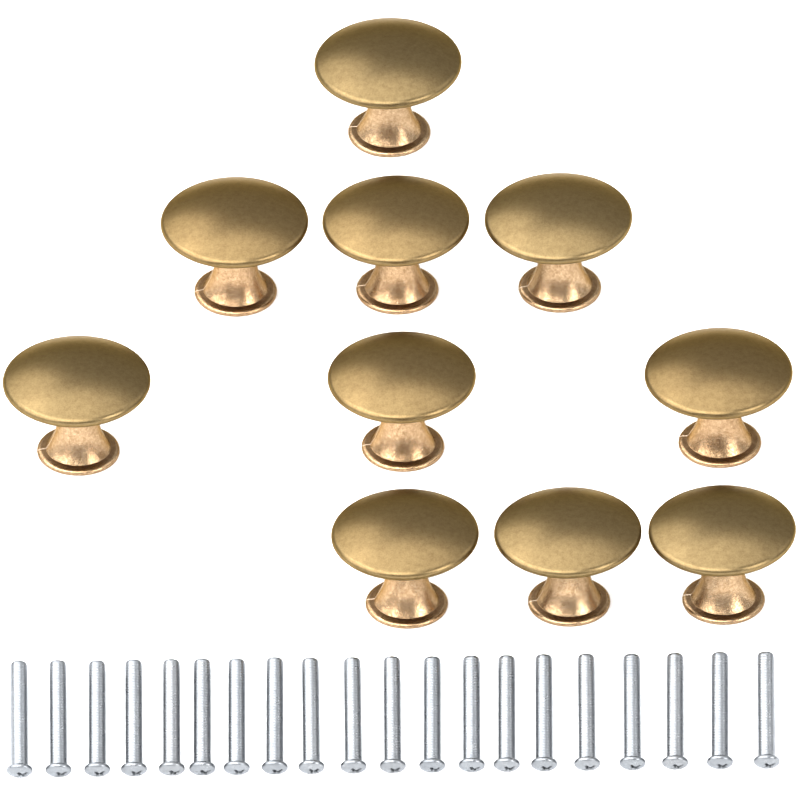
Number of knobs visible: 10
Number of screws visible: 20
